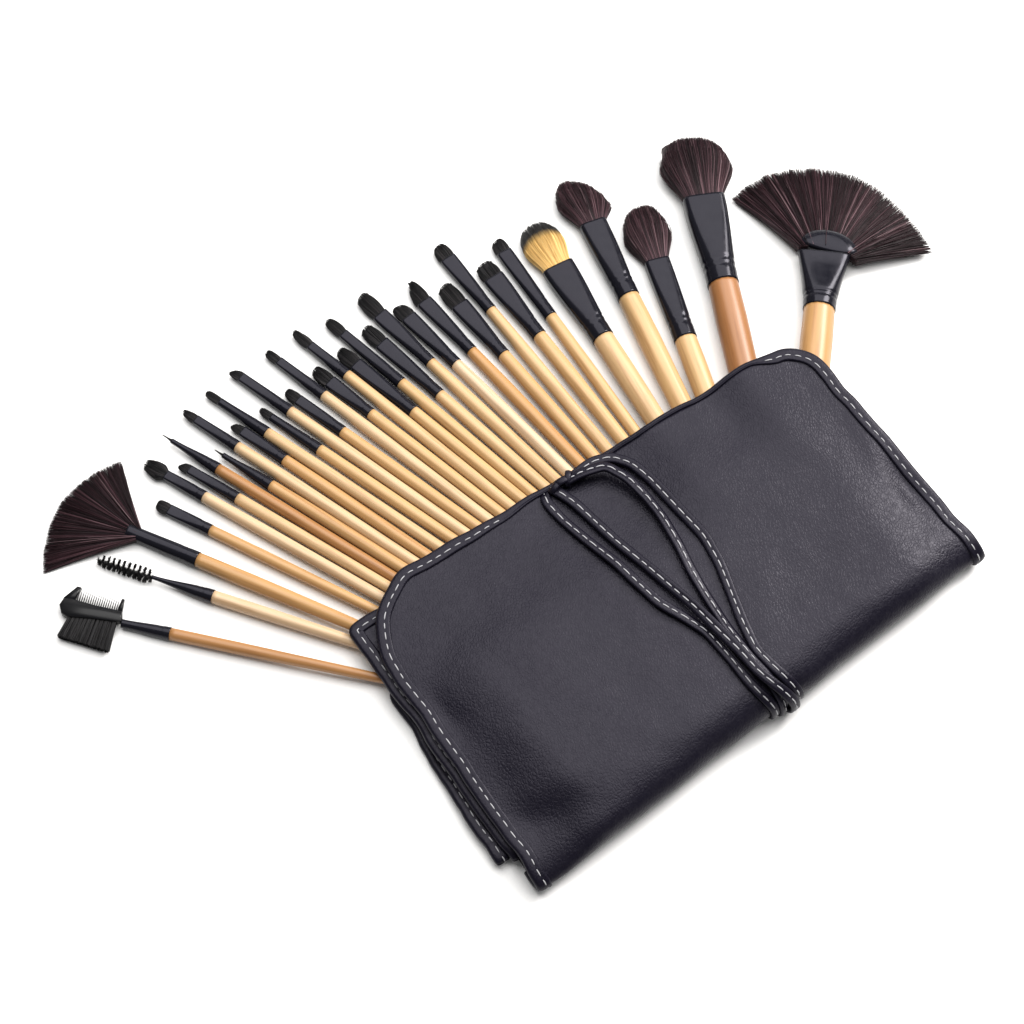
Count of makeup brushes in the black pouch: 32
